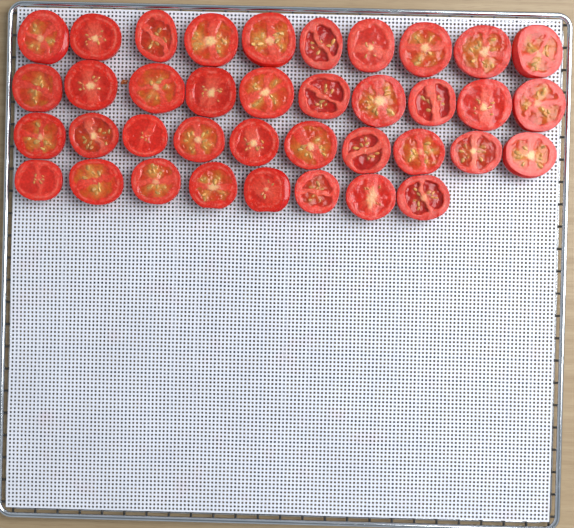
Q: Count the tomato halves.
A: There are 38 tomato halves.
